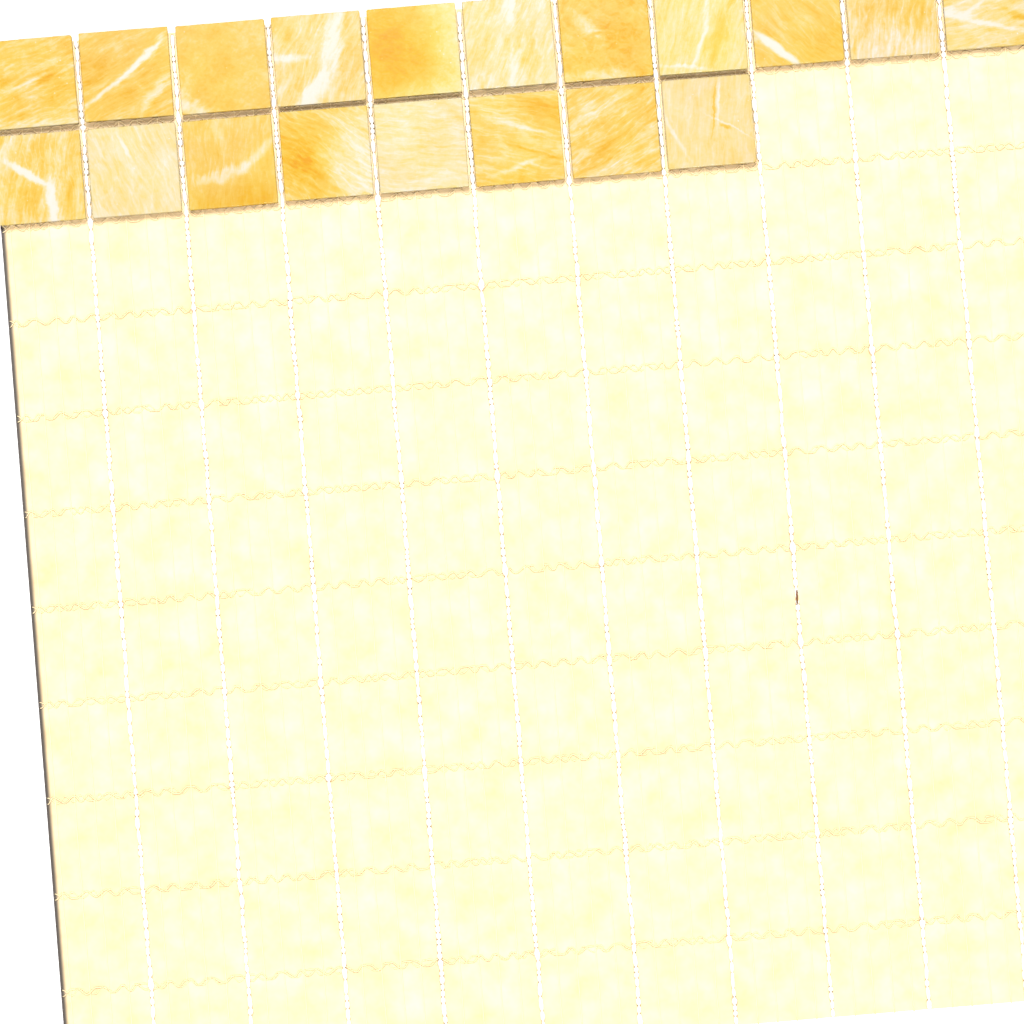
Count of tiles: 19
